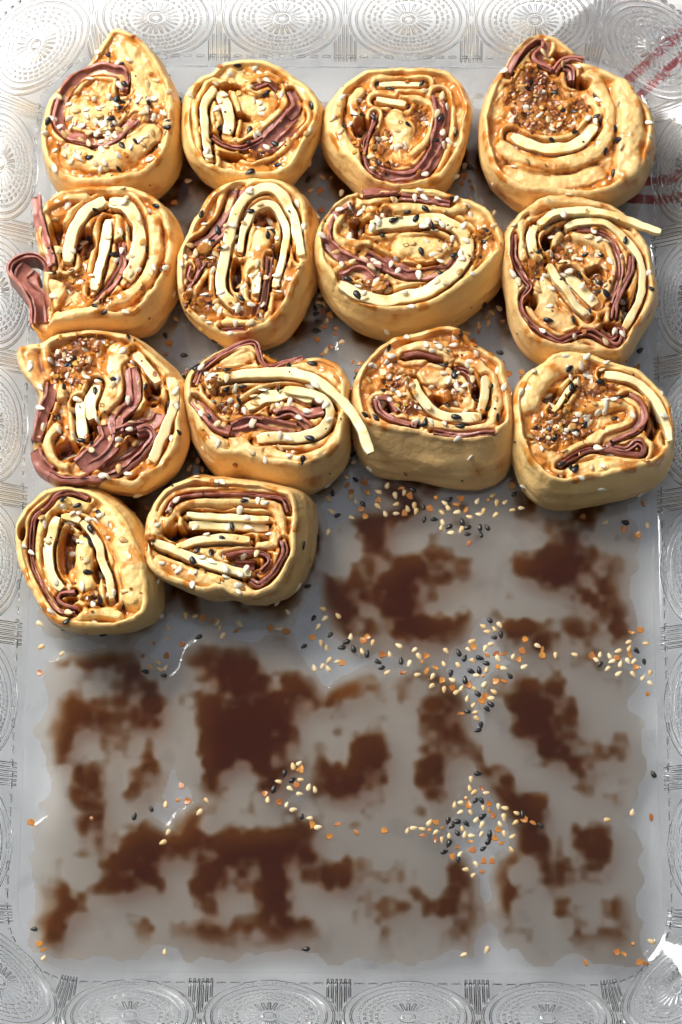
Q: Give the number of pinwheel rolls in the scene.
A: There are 14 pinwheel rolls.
